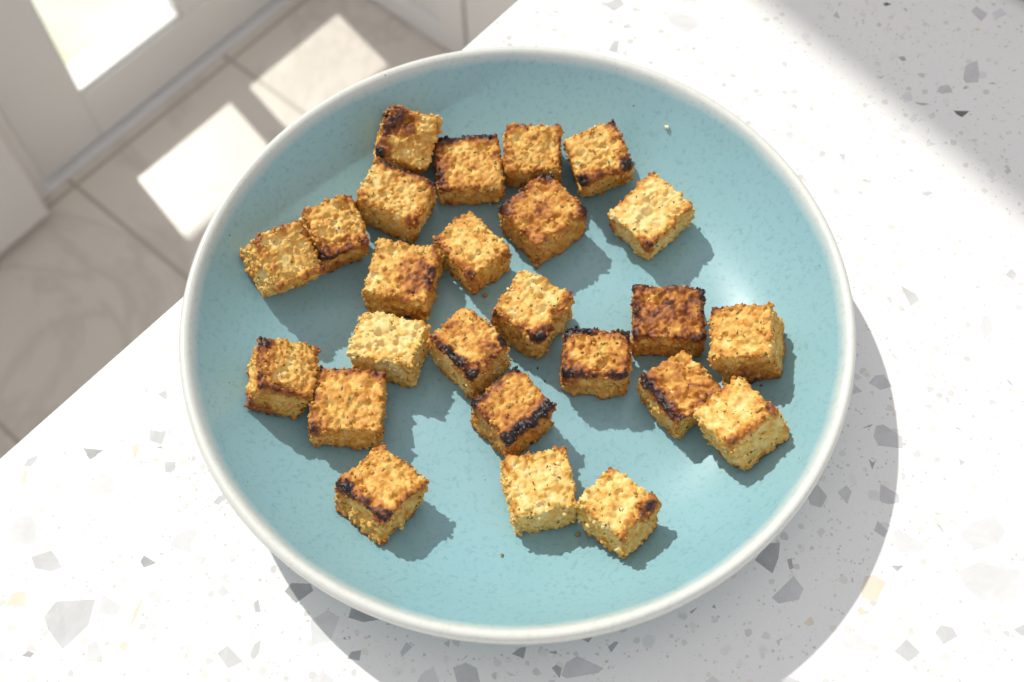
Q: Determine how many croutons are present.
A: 25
